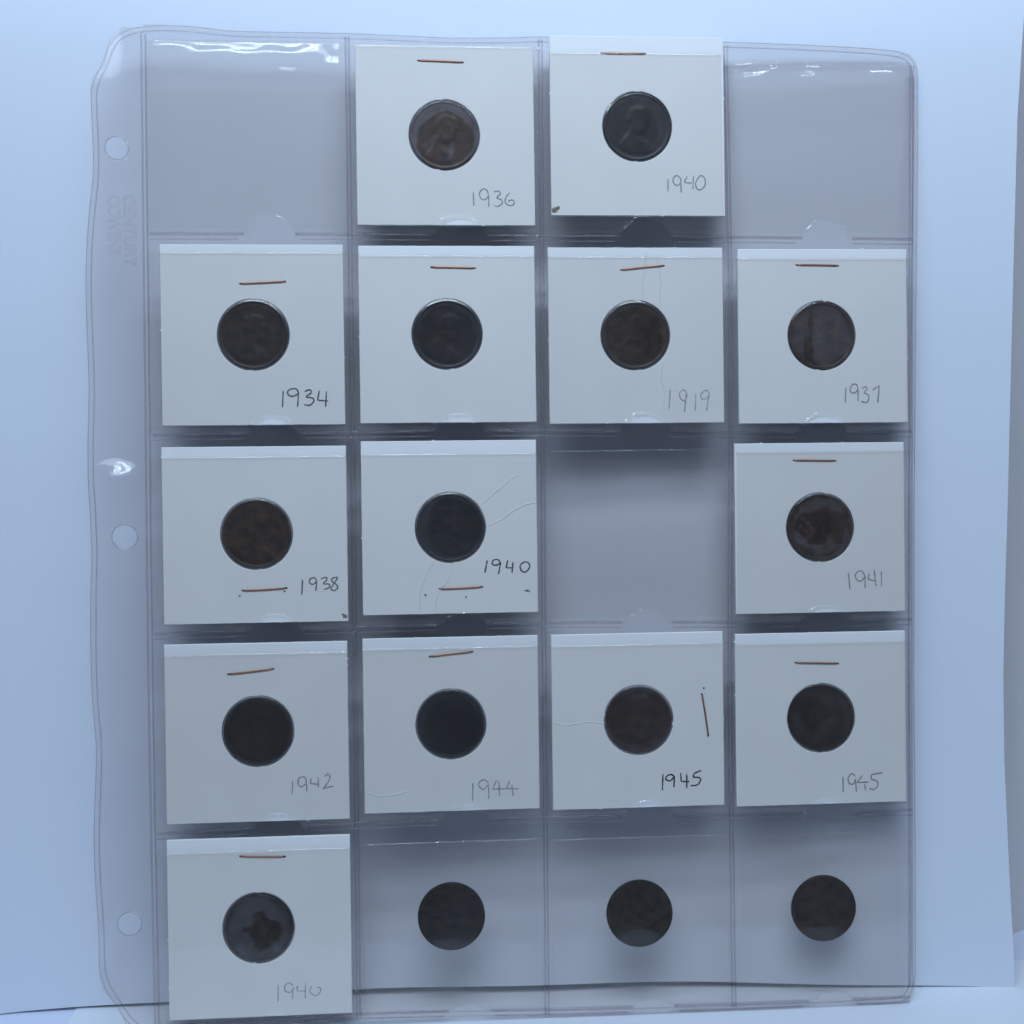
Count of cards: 14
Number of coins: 17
